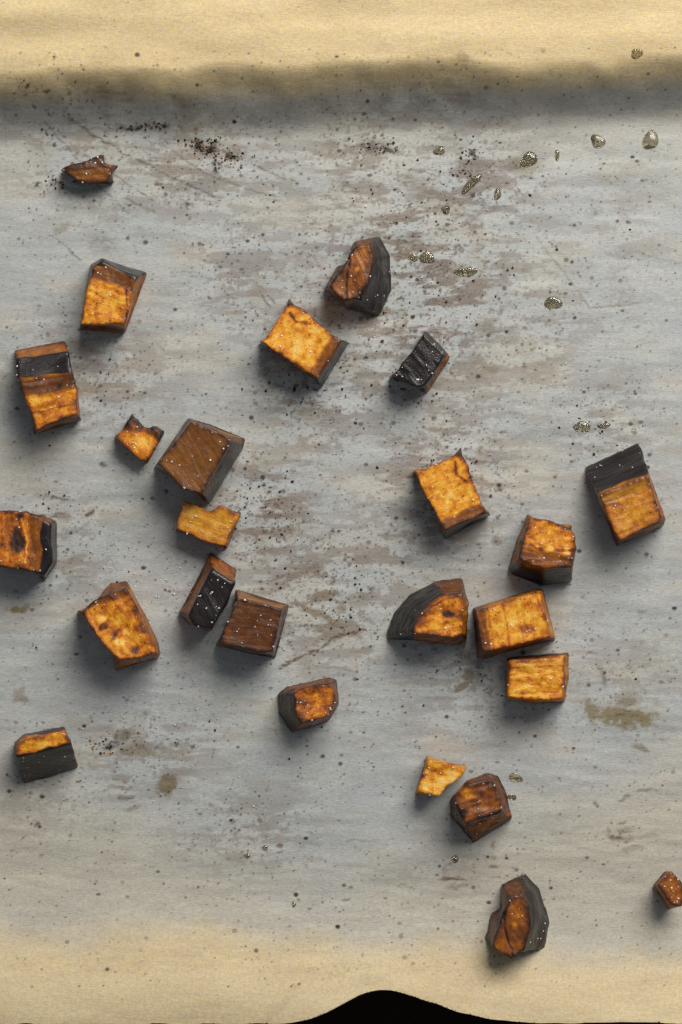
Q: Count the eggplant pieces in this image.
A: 25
